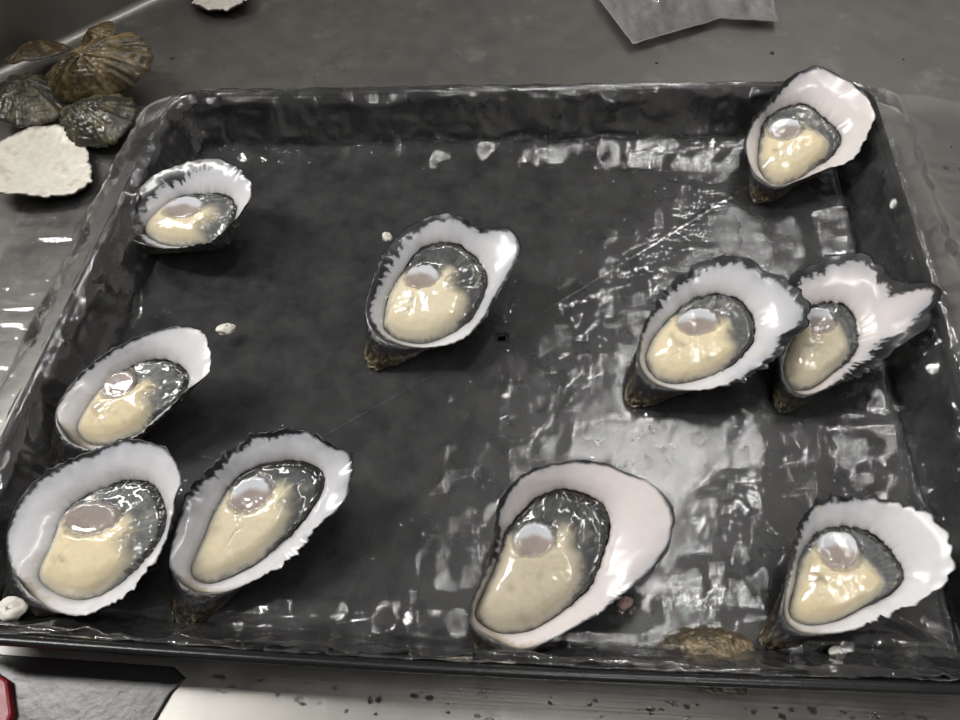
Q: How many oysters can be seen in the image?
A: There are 10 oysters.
